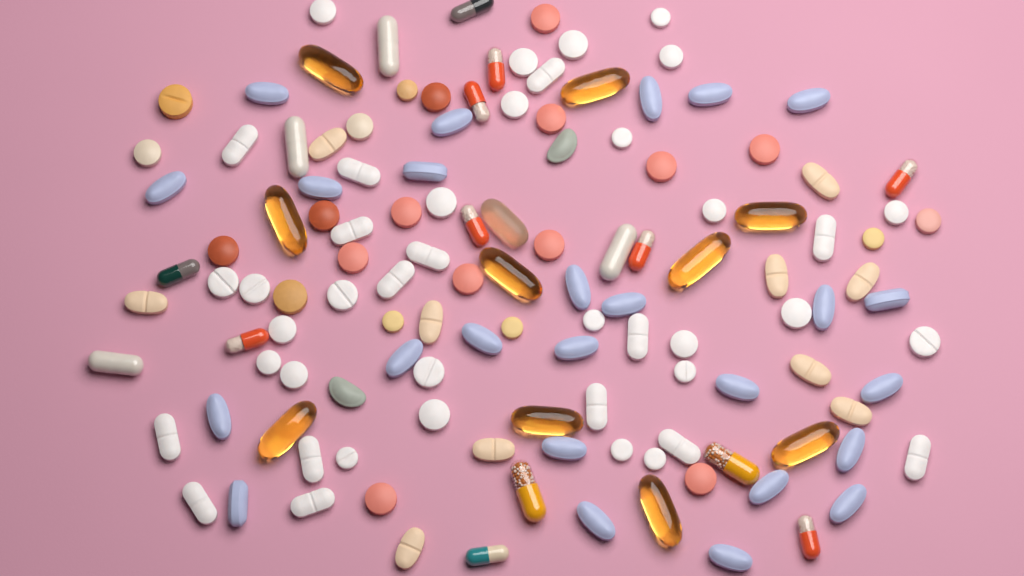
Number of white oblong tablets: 15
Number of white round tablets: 26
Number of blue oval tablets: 25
